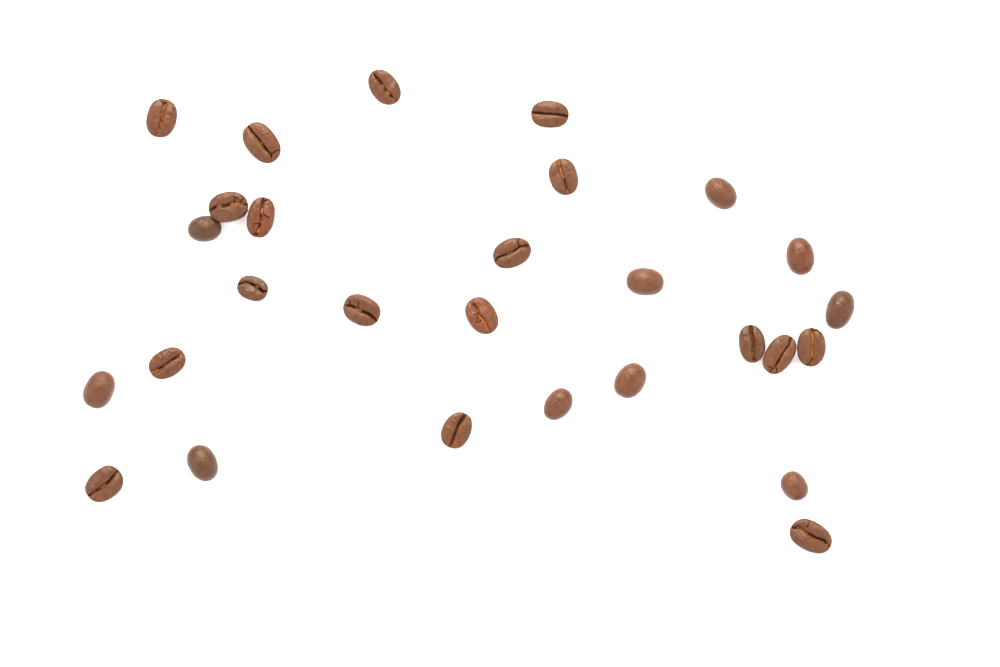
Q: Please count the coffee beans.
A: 28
